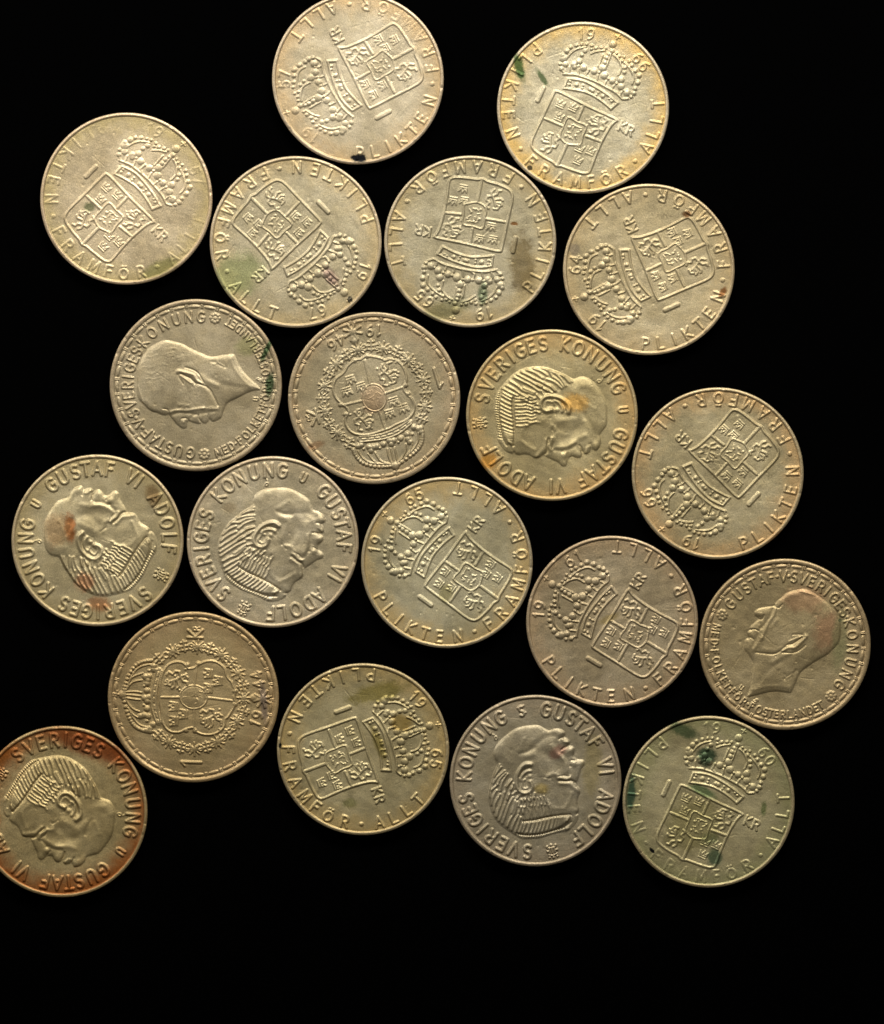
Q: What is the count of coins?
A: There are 20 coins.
